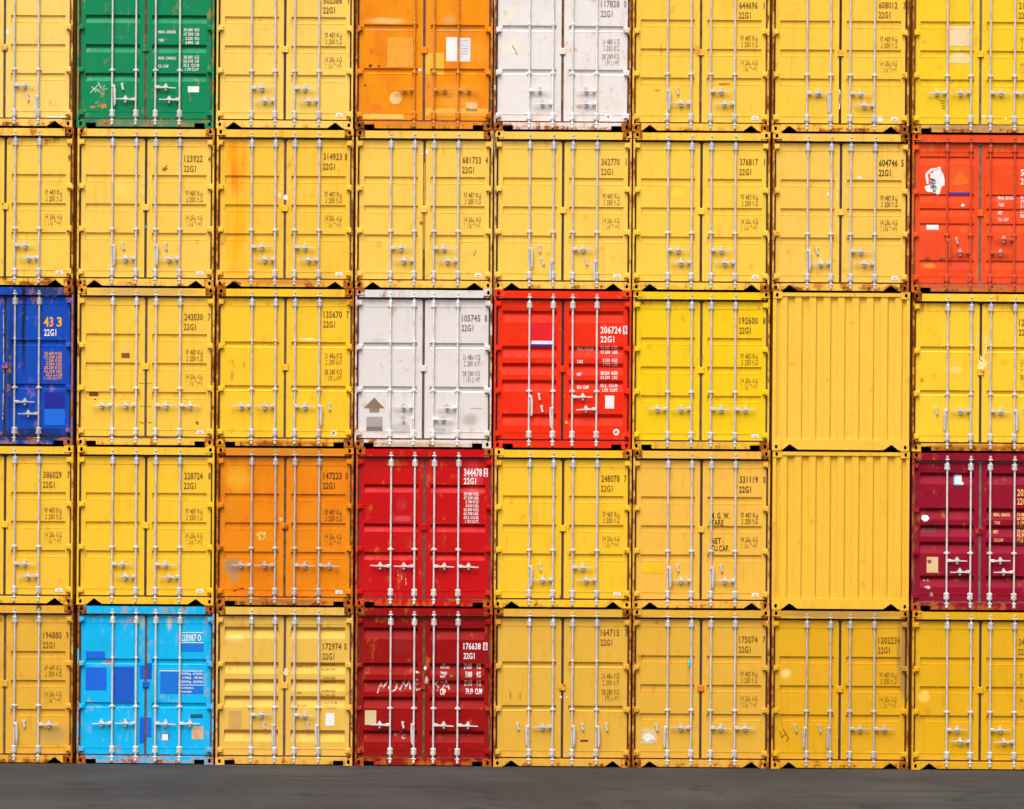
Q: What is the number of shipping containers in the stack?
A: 40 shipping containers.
